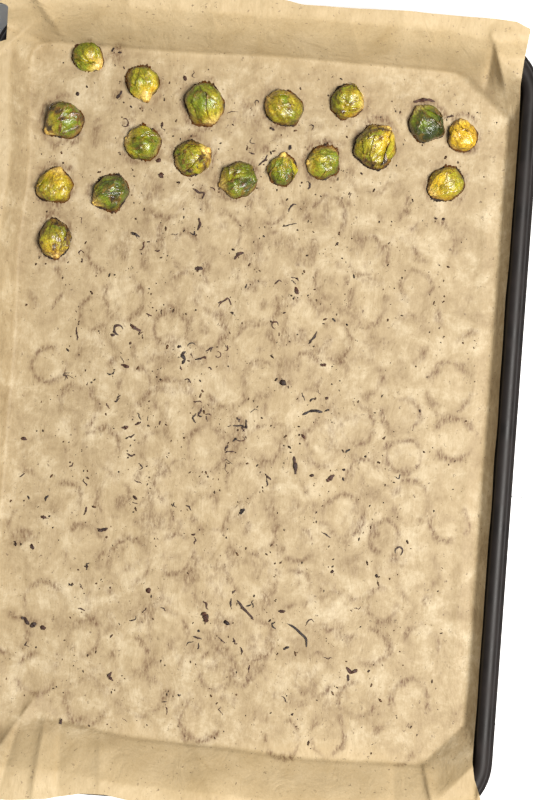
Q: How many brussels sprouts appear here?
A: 18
